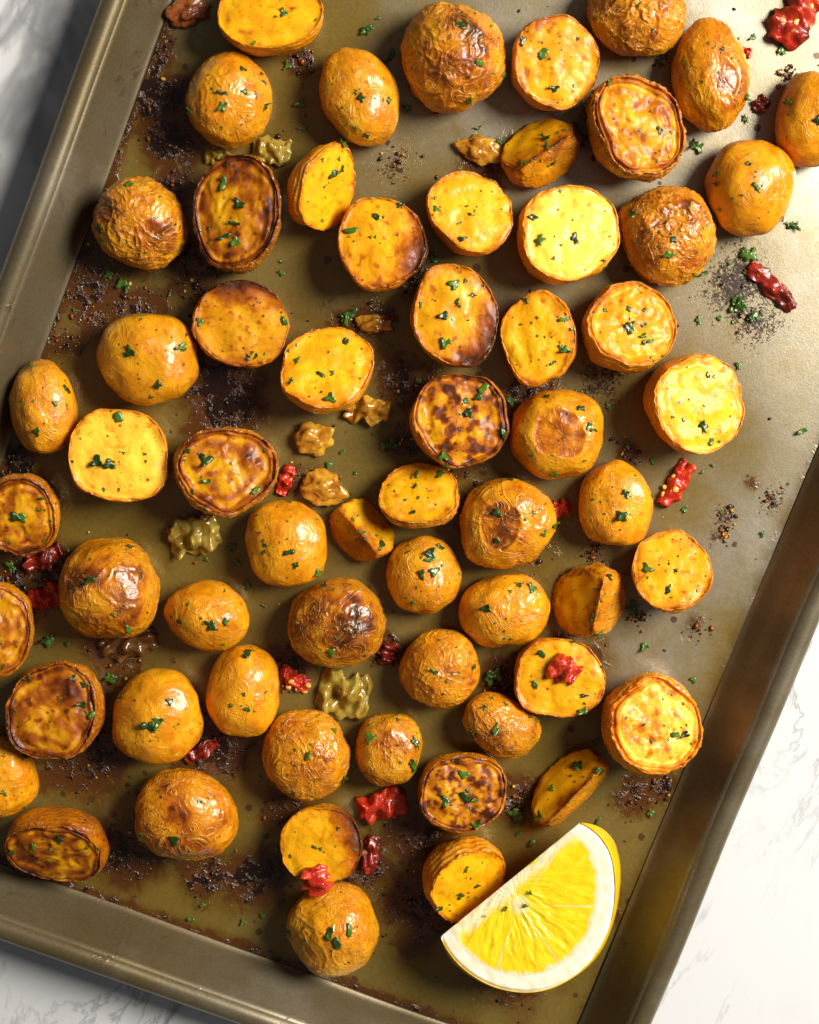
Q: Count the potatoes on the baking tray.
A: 61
